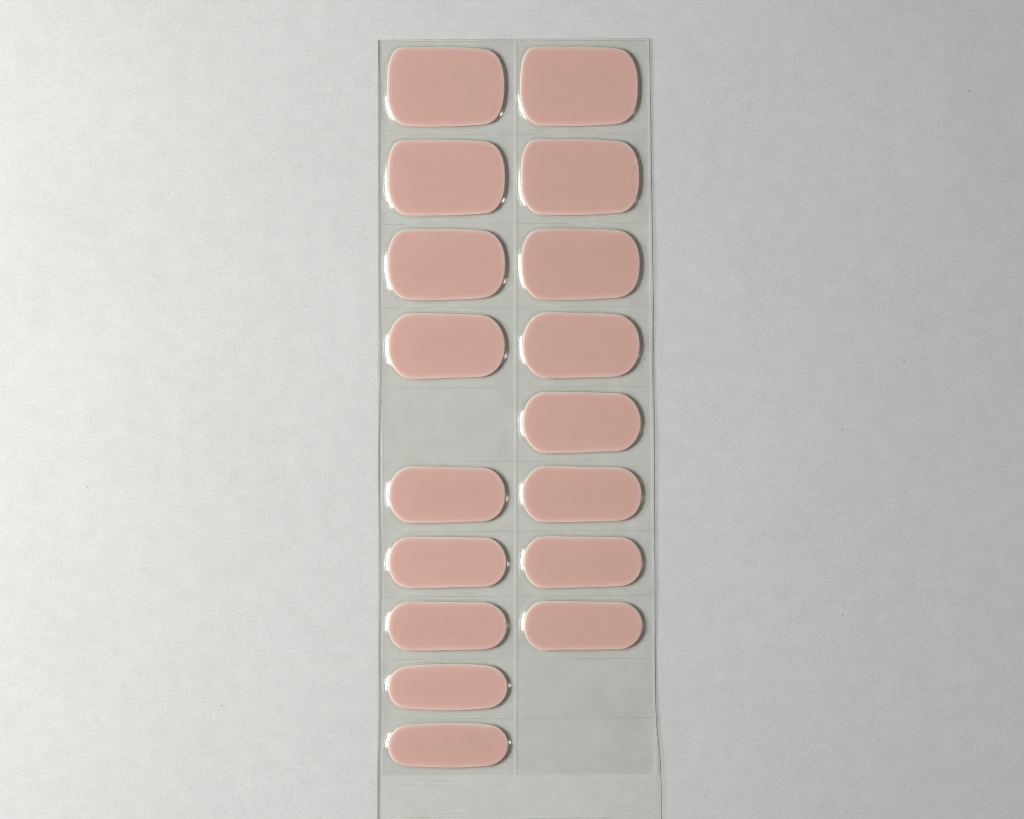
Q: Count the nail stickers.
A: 17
